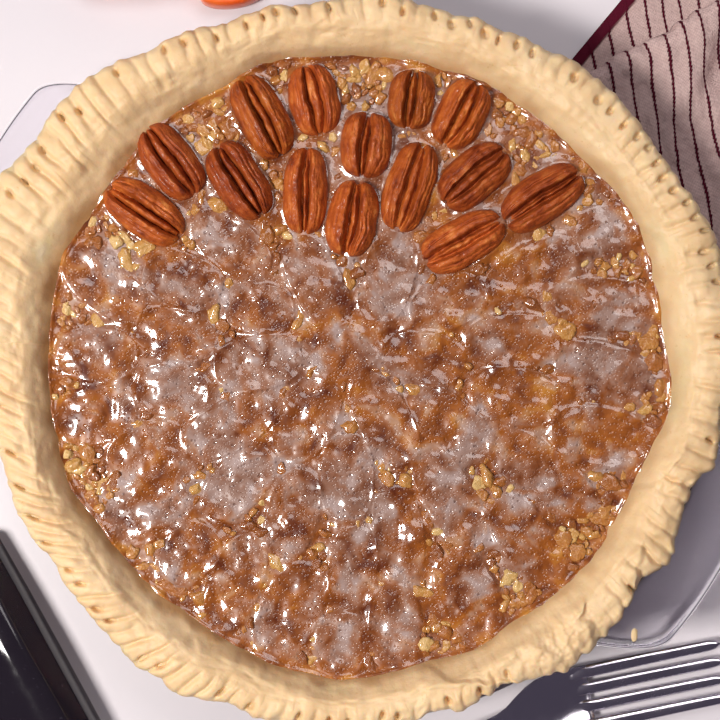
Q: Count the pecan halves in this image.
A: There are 14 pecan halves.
